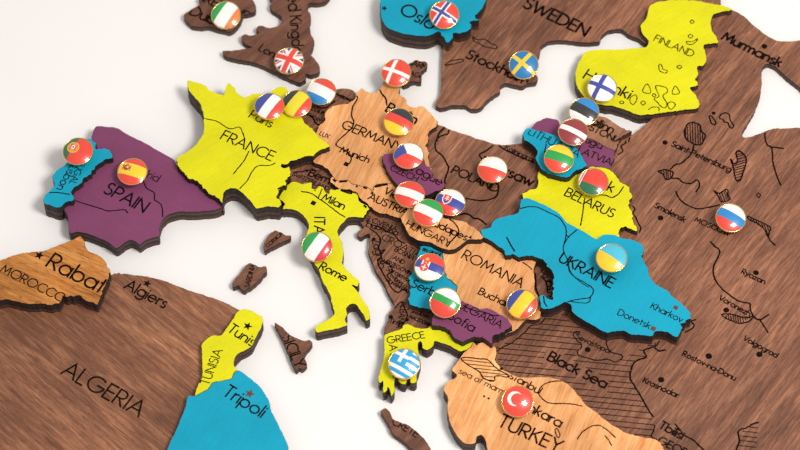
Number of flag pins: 29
